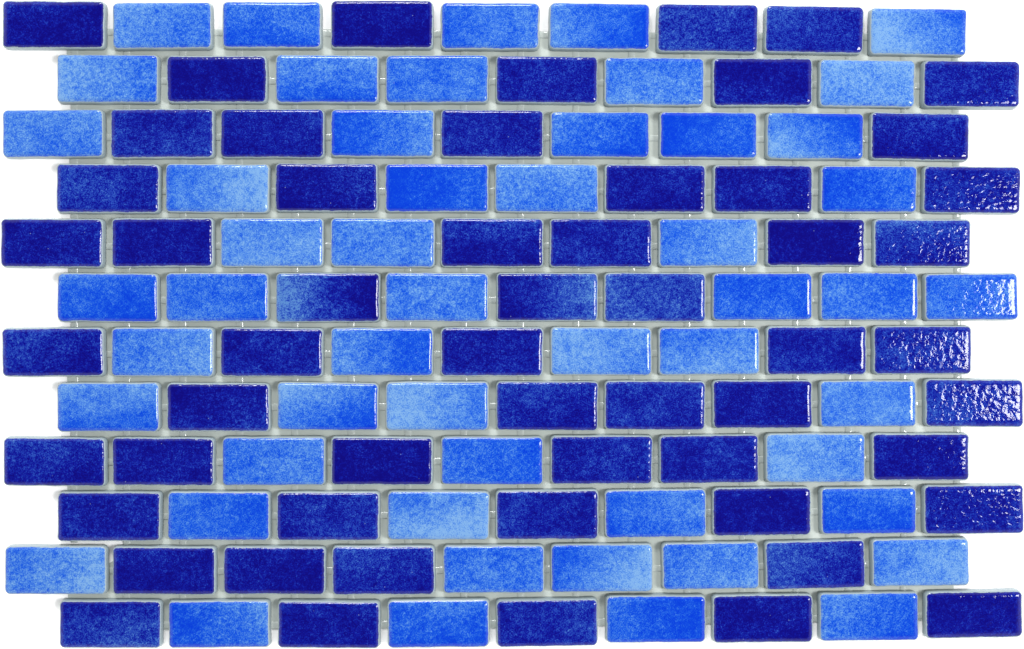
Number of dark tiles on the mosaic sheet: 56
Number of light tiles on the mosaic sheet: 52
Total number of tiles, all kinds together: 108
